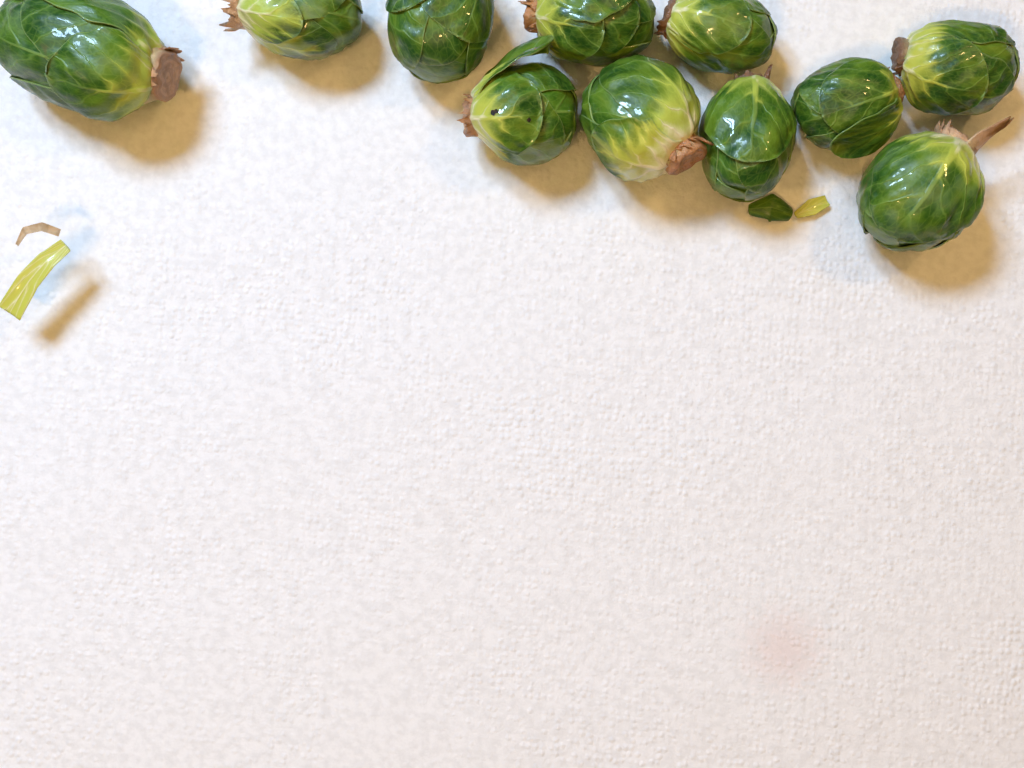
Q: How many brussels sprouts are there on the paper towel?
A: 11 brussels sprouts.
